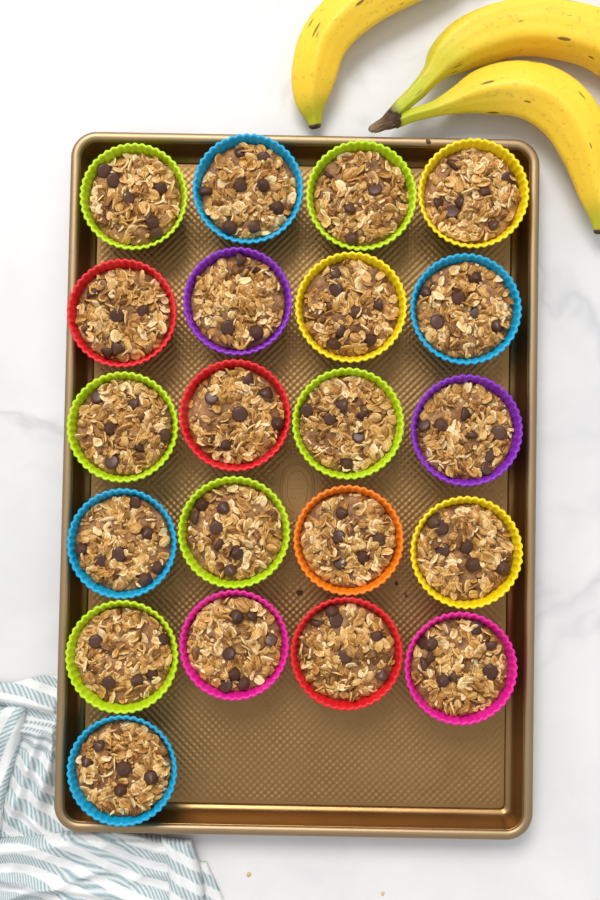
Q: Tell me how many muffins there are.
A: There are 21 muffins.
